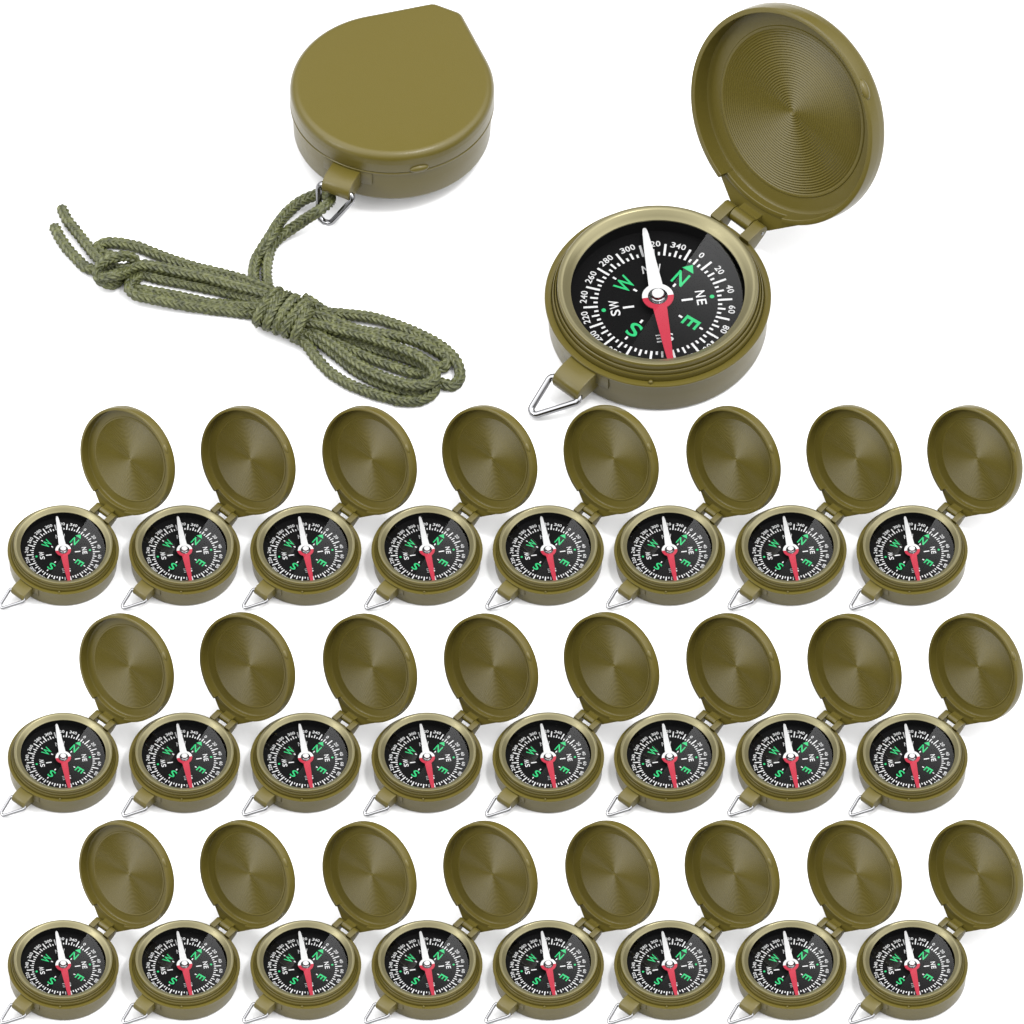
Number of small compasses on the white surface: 24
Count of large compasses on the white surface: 2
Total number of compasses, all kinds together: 26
